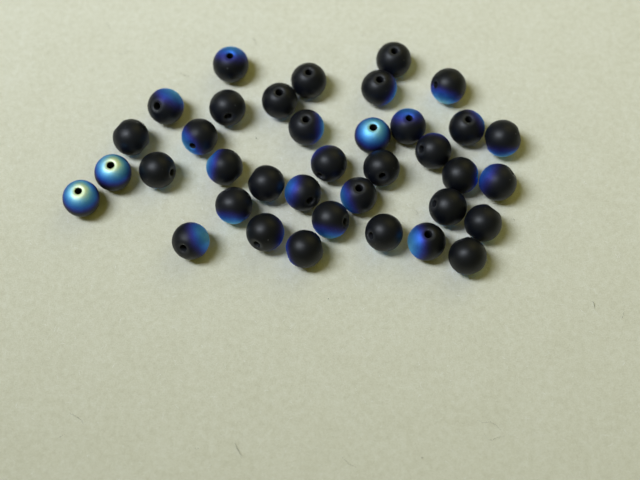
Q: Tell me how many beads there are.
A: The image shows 37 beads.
